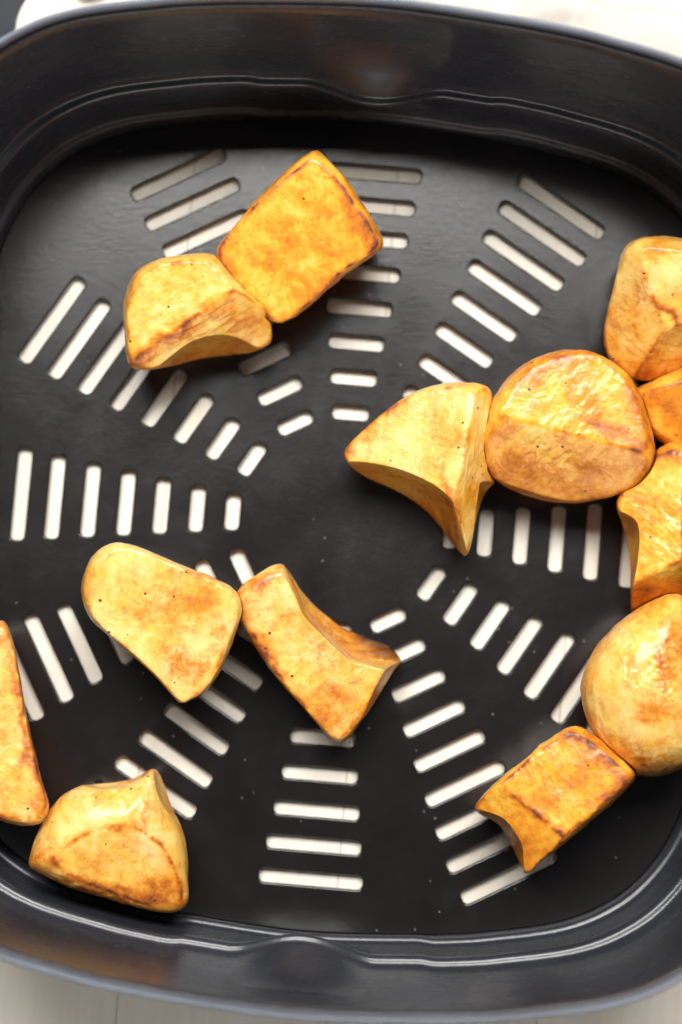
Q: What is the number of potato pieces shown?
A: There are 13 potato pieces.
